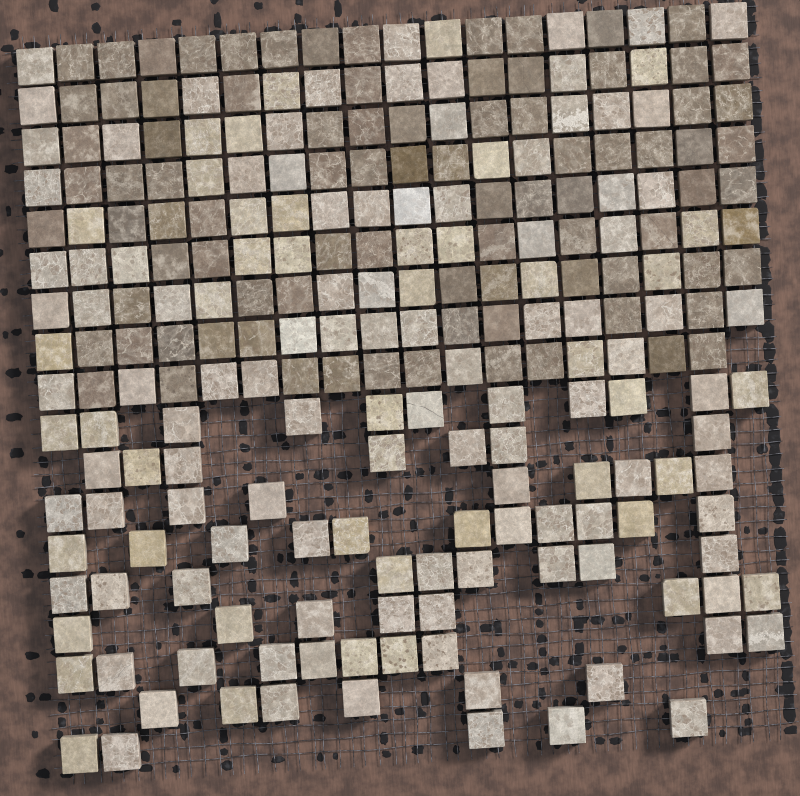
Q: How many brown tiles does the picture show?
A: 88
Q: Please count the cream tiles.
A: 149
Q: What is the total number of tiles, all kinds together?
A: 237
